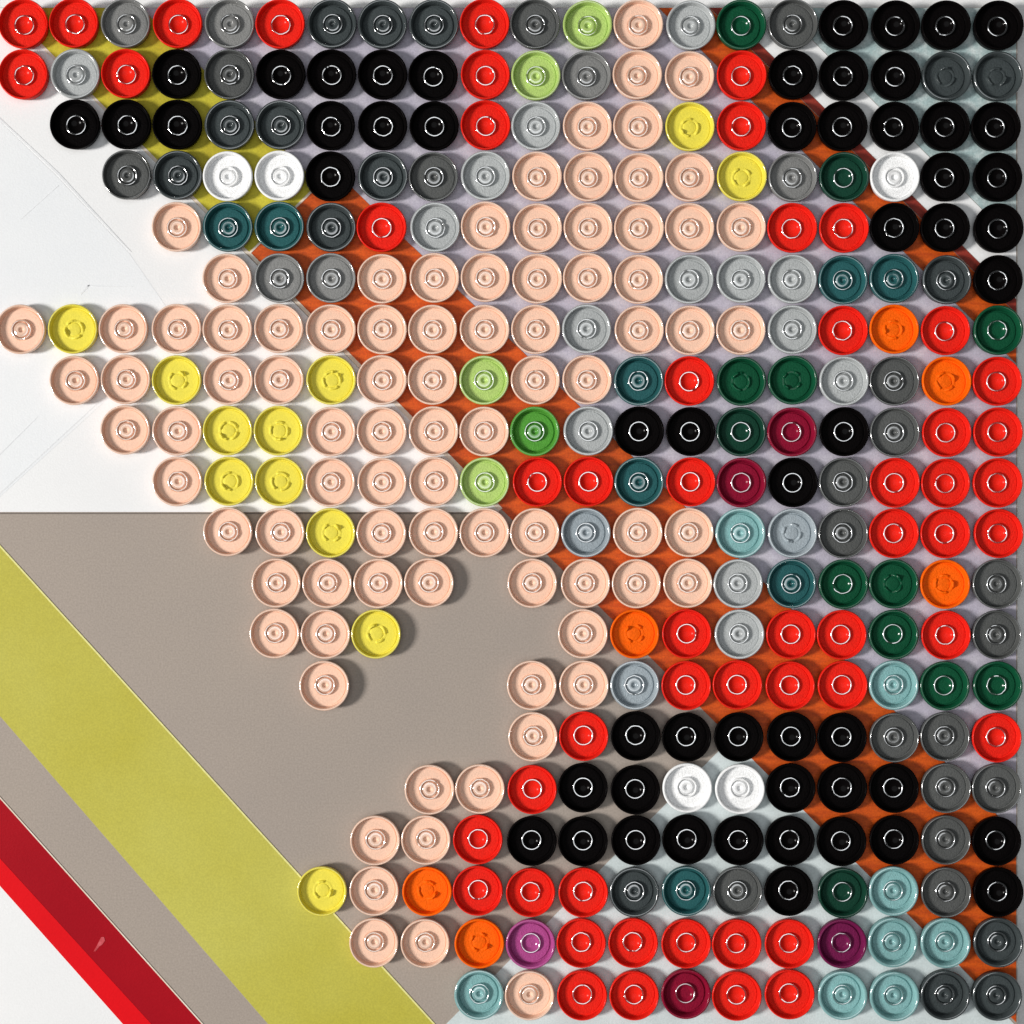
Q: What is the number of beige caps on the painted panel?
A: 85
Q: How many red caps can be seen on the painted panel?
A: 53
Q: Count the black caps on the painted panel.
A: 55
